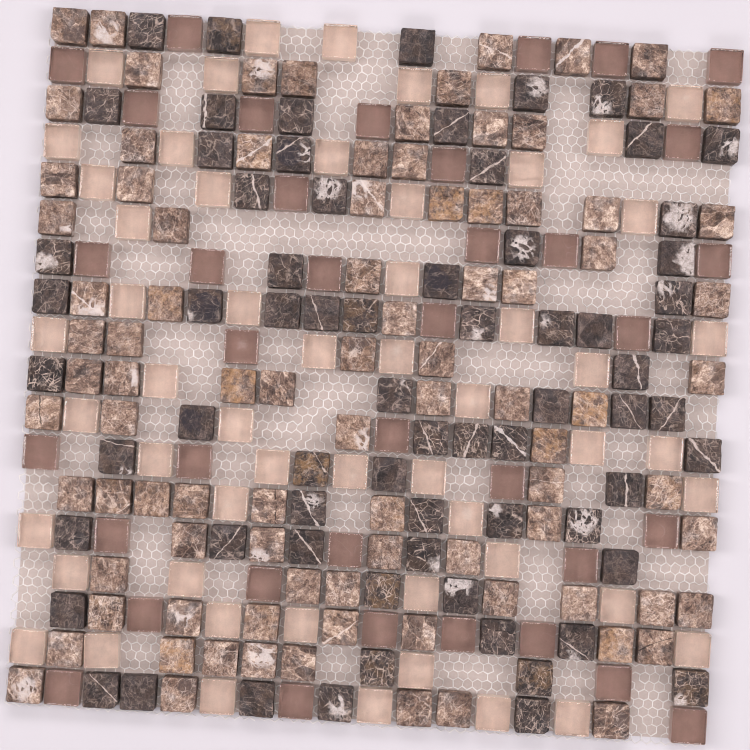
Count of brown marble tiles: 91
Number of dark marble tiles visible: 69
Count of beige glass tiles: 55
